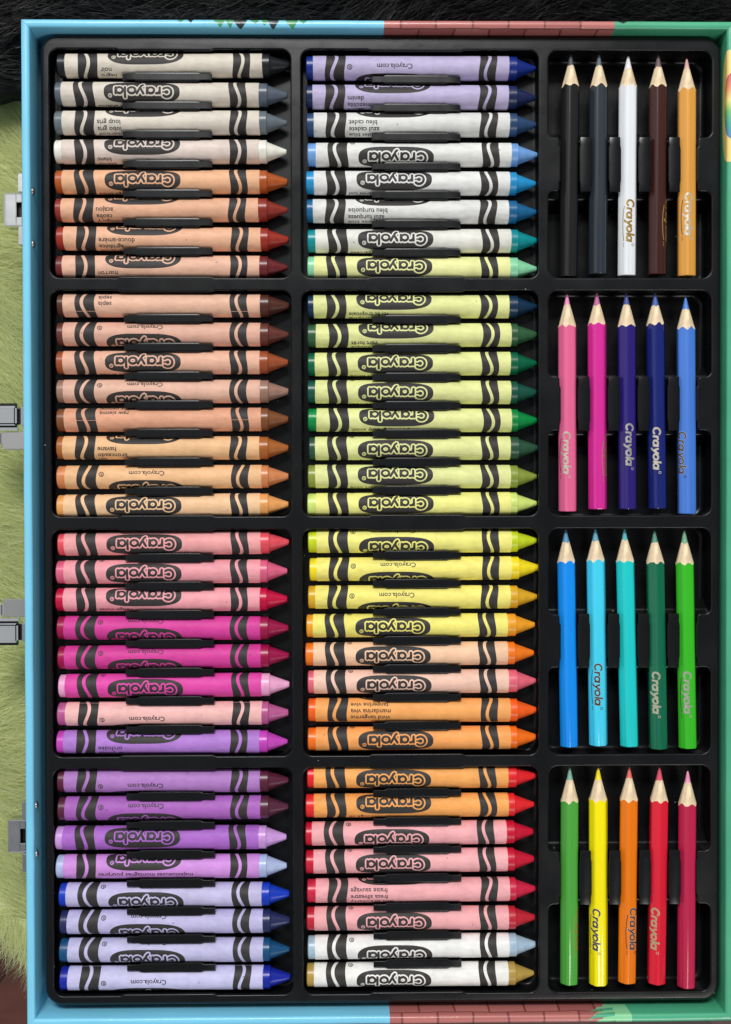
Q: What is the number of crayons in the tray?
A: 64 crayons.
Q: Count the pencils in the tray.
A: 20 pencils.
